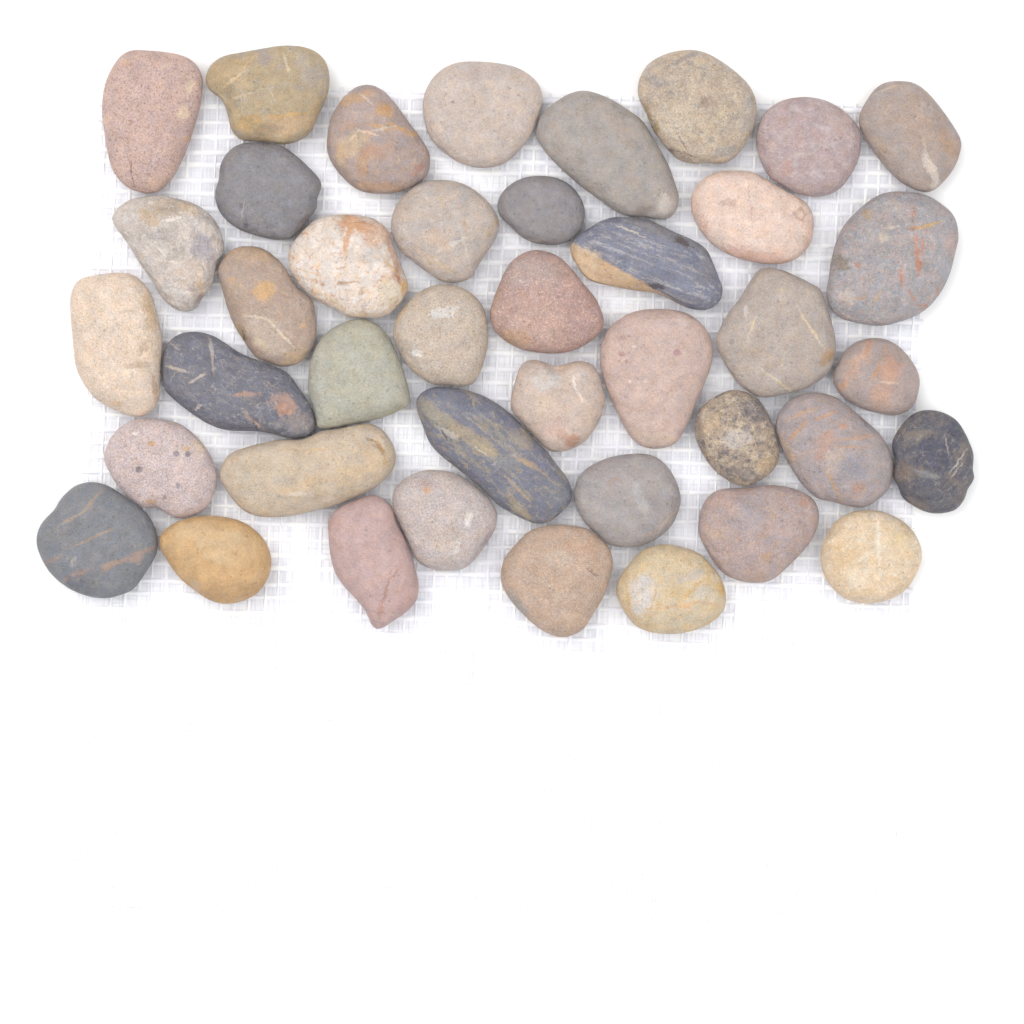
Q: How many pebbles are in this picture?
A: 41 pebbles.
